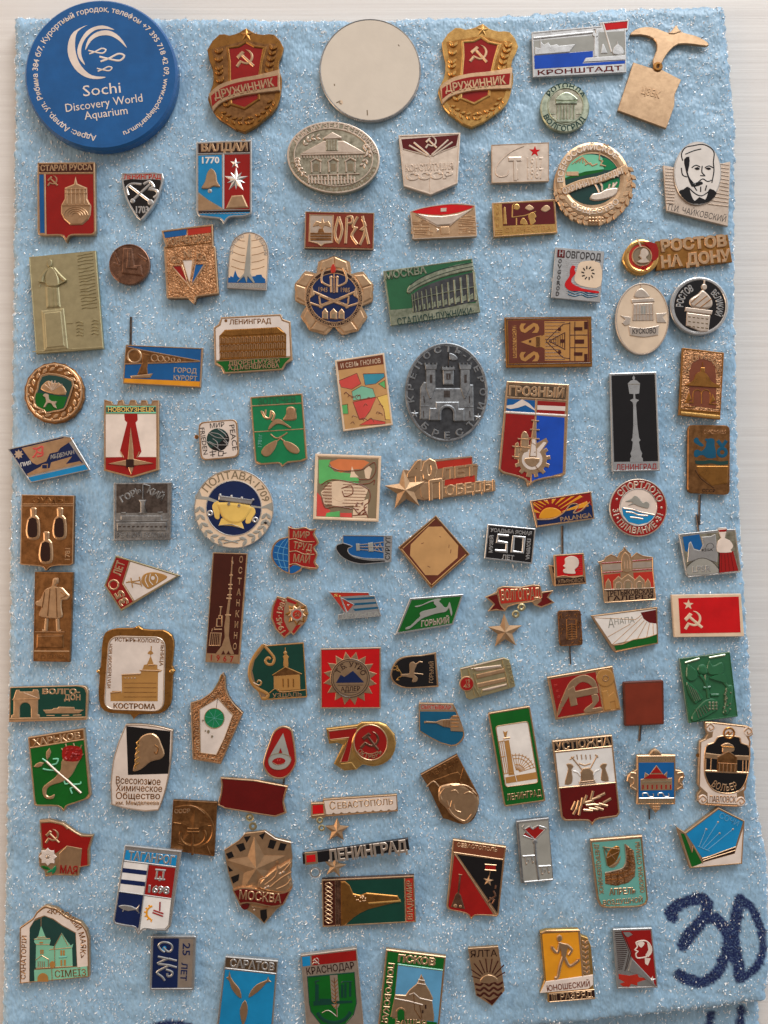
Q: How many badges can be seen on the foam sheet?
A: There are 105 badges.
